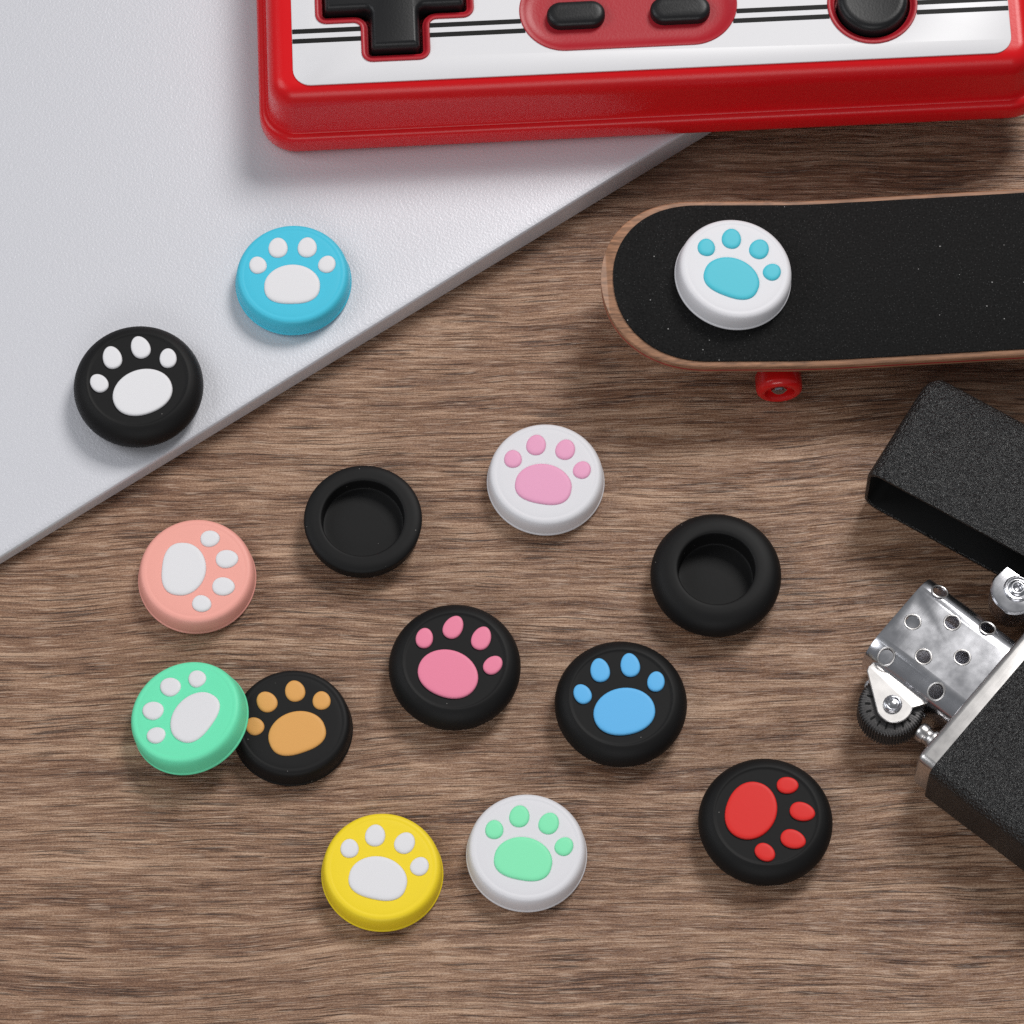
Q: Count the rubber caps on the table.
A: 14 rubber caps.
